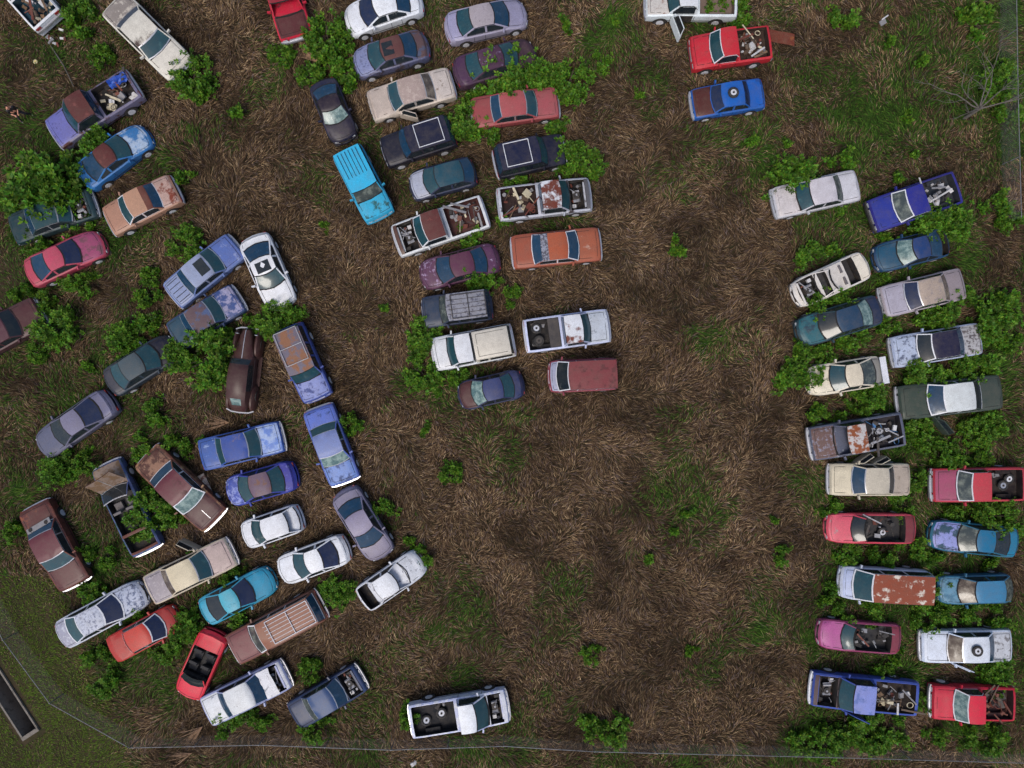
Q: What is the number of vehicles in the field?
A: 78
